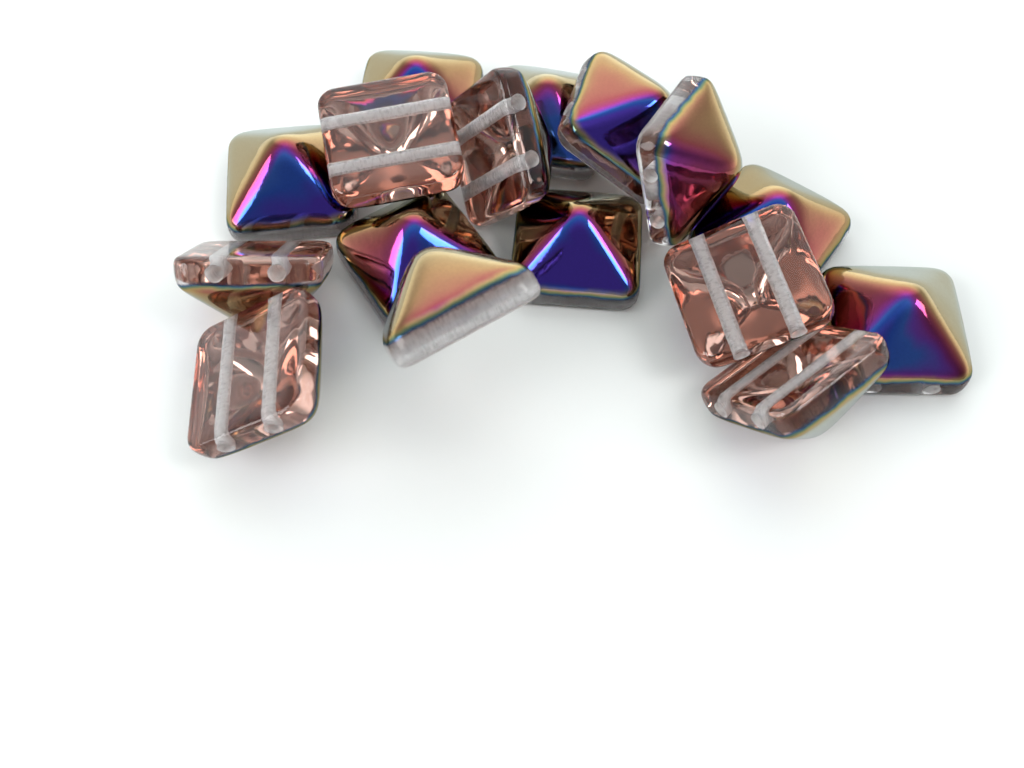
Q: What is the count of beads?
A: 16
